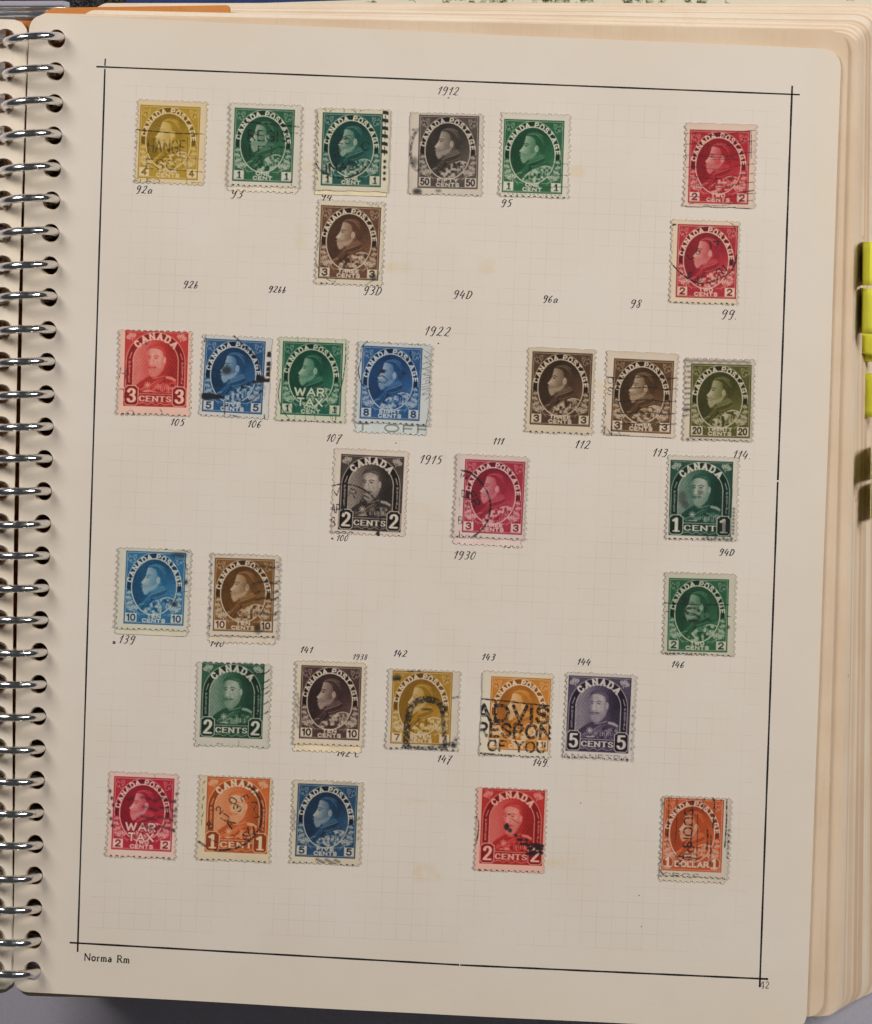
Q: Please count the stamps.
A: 31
